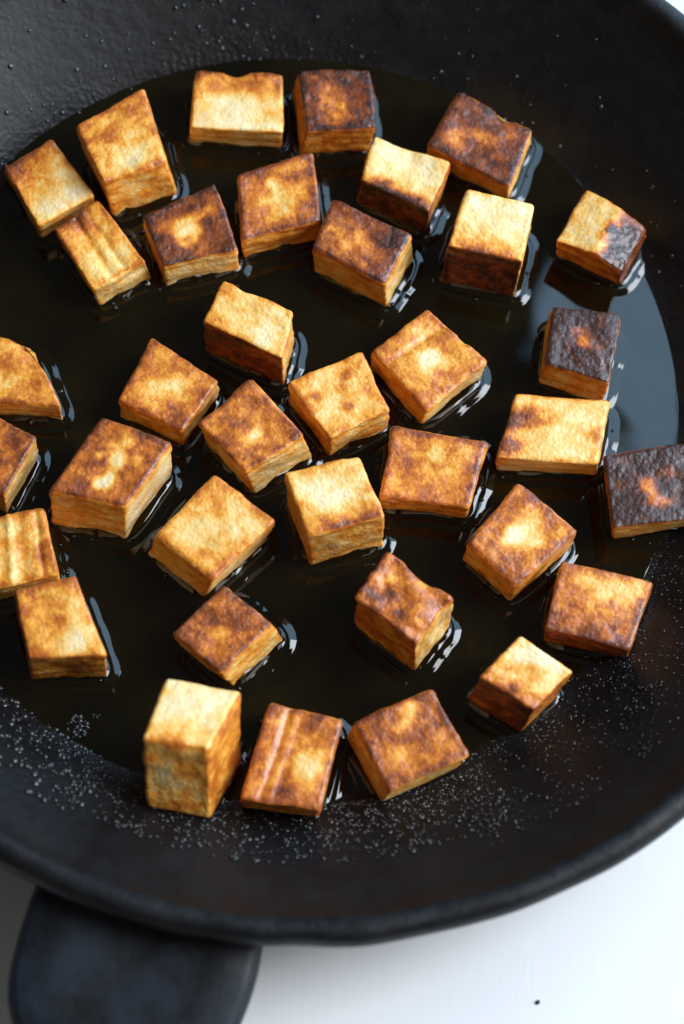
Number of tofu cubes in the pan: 36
